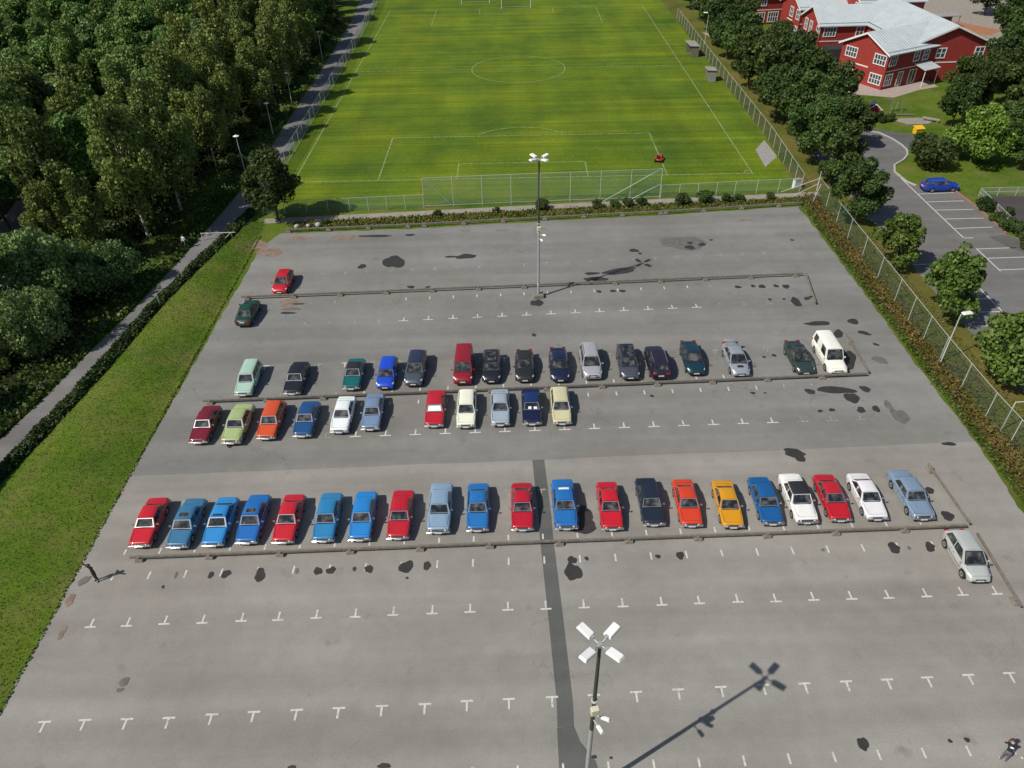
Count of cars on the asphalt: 52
